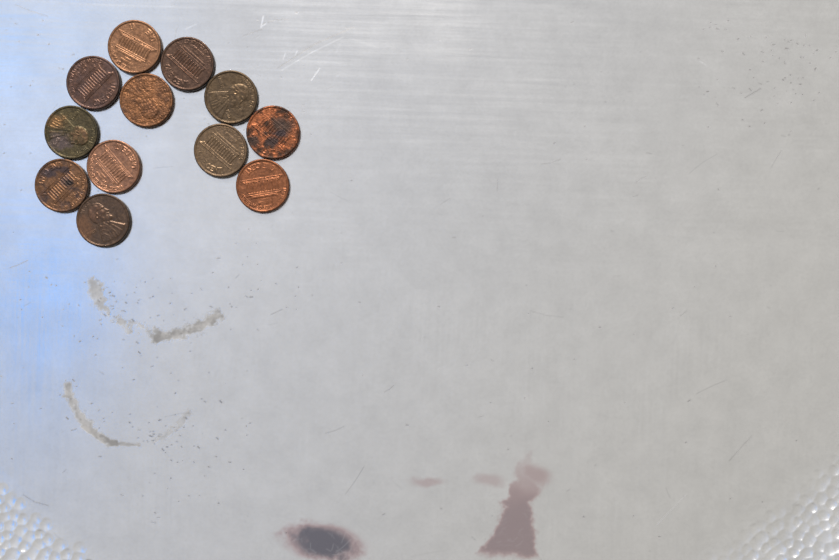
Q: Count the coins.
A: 12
